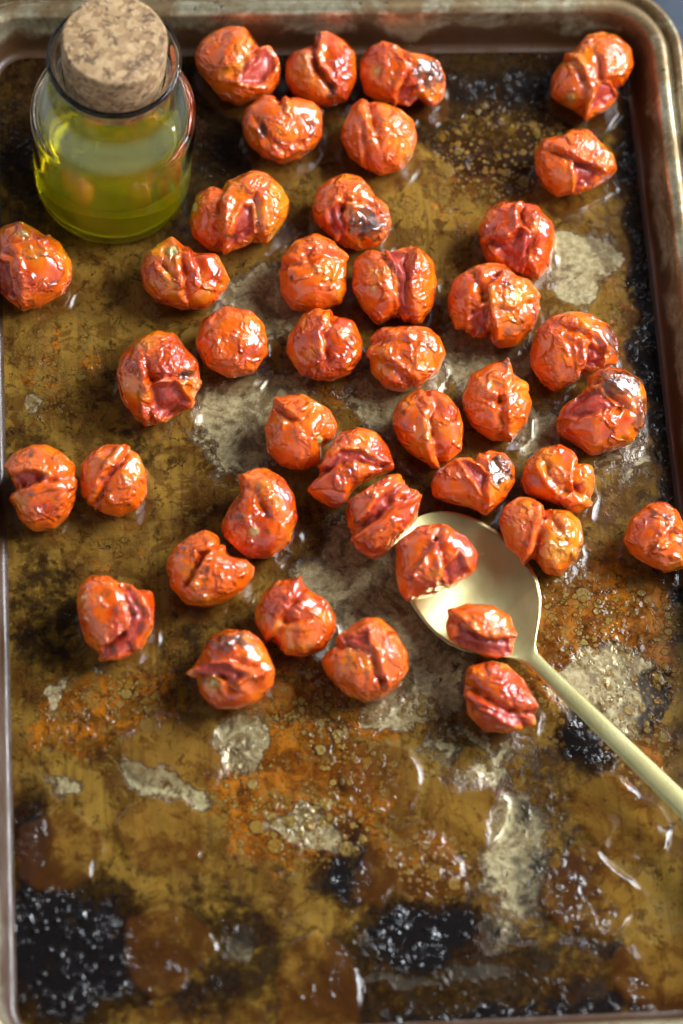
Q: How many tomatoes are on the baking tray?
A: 41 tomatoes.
